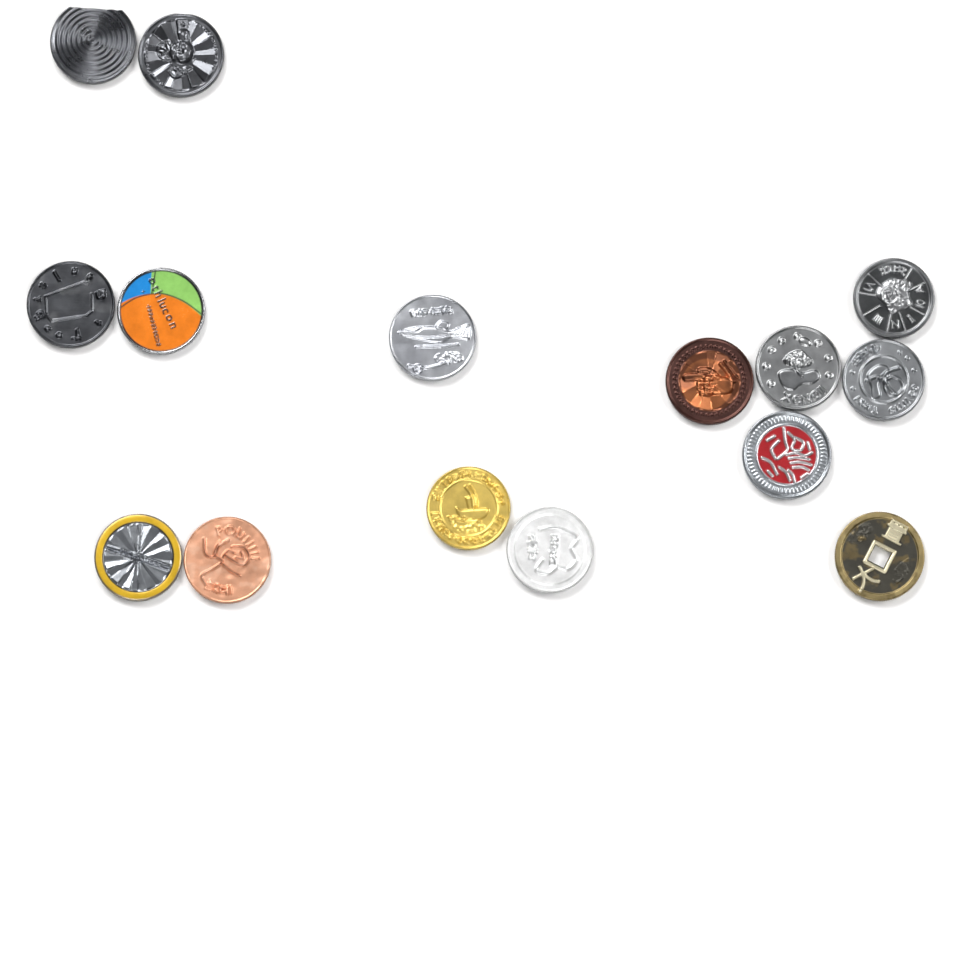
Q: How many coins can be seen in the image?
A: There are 15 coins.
